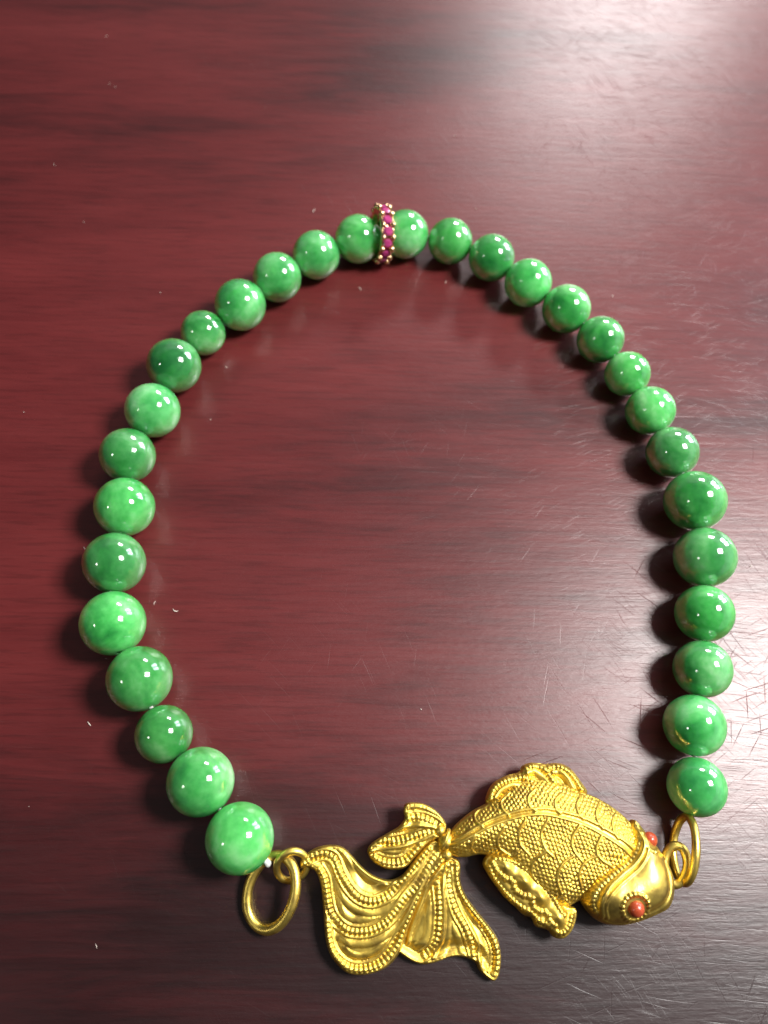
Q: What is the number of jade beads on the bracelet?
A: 30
